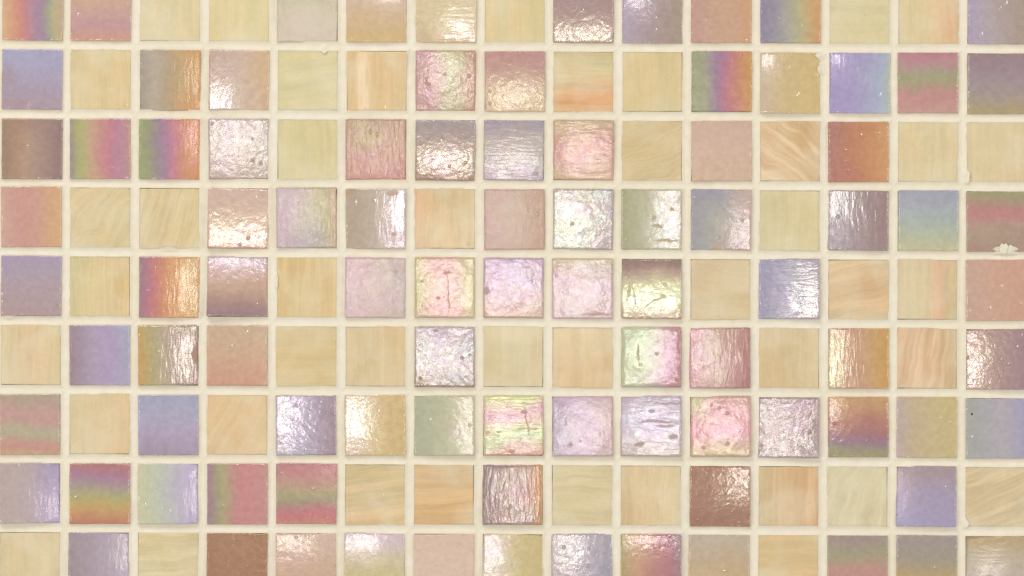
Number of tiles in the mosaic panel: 135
